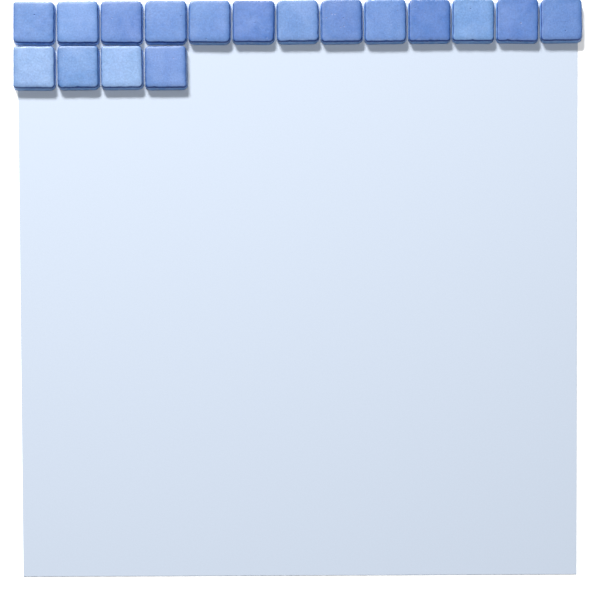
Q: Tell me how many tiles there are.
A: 17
